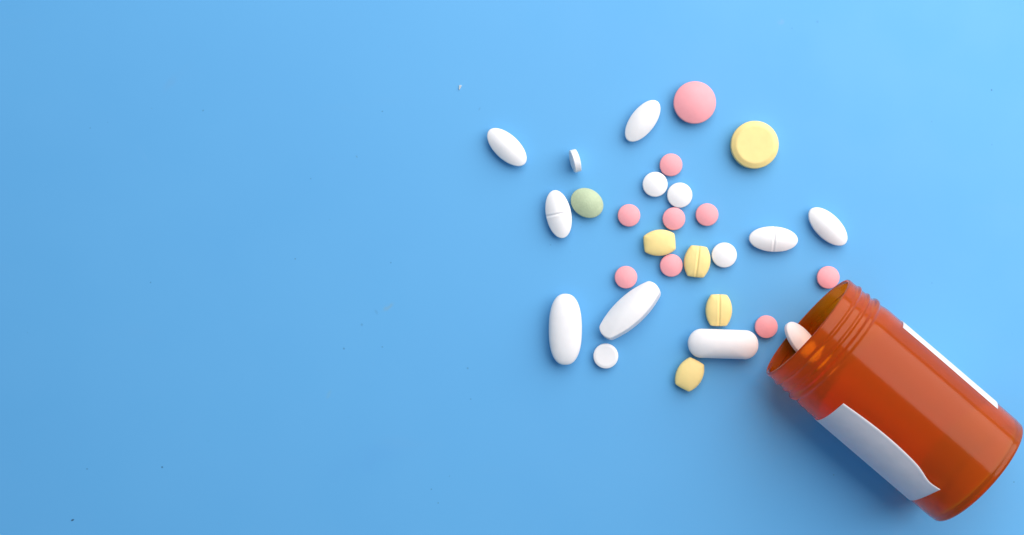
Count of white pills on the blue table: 14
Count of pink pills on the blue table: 9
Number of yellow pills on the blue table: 5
